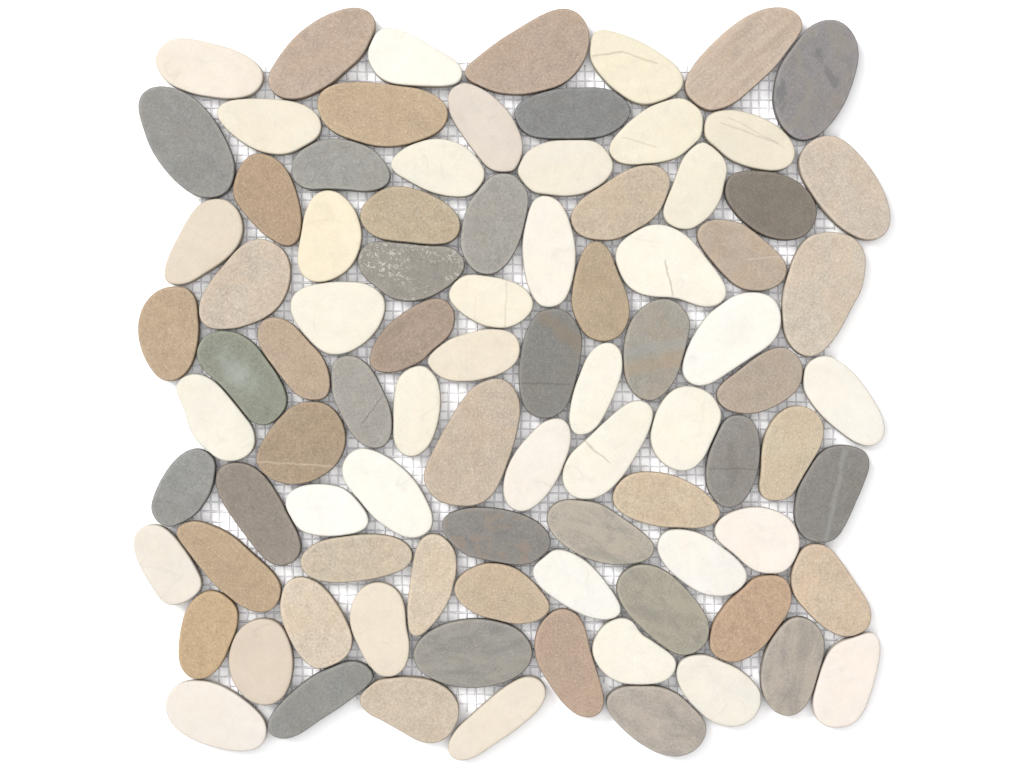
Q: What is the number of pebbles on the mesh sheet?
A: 90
